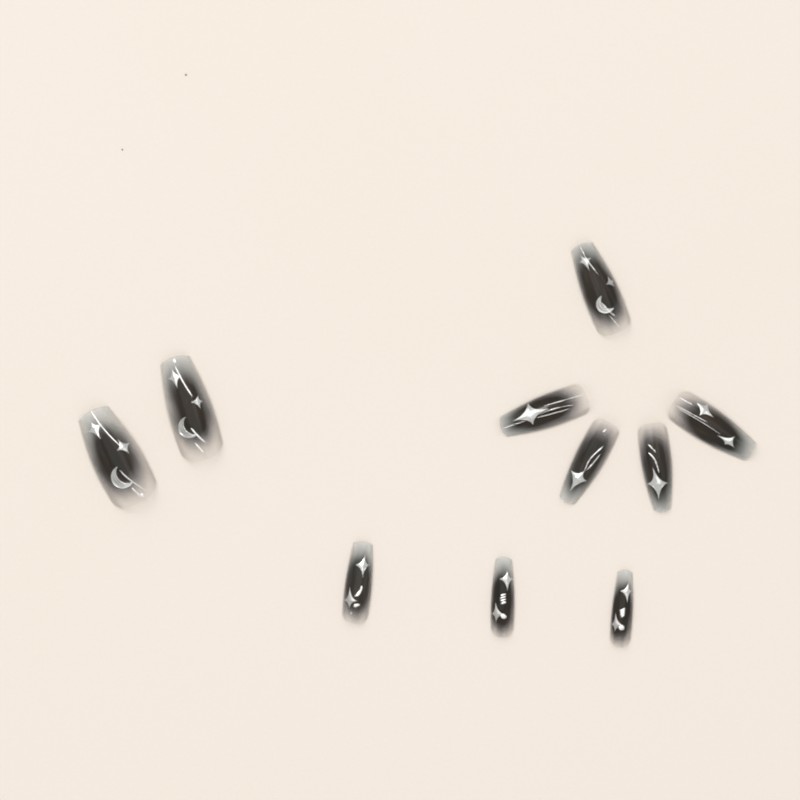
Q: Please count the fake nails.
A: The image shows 10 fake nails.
